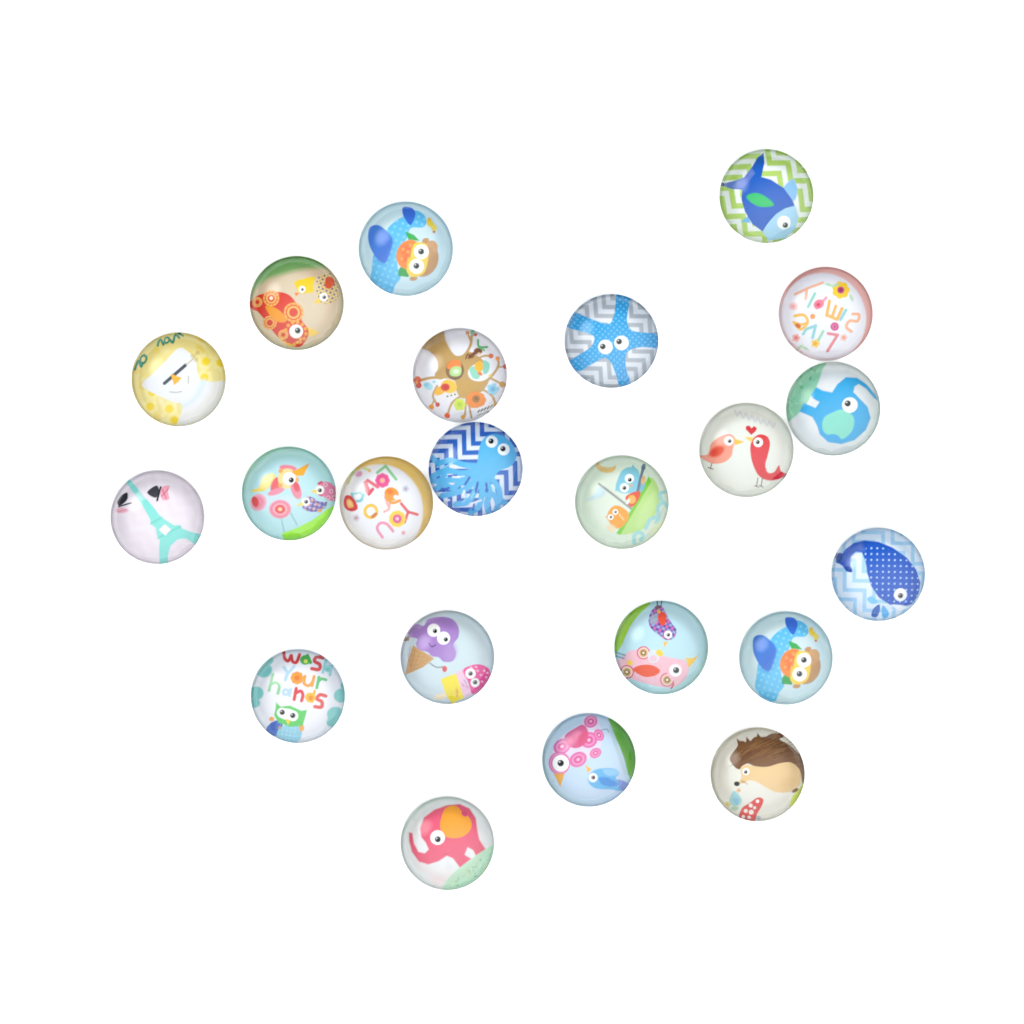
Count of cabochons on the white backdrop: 22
